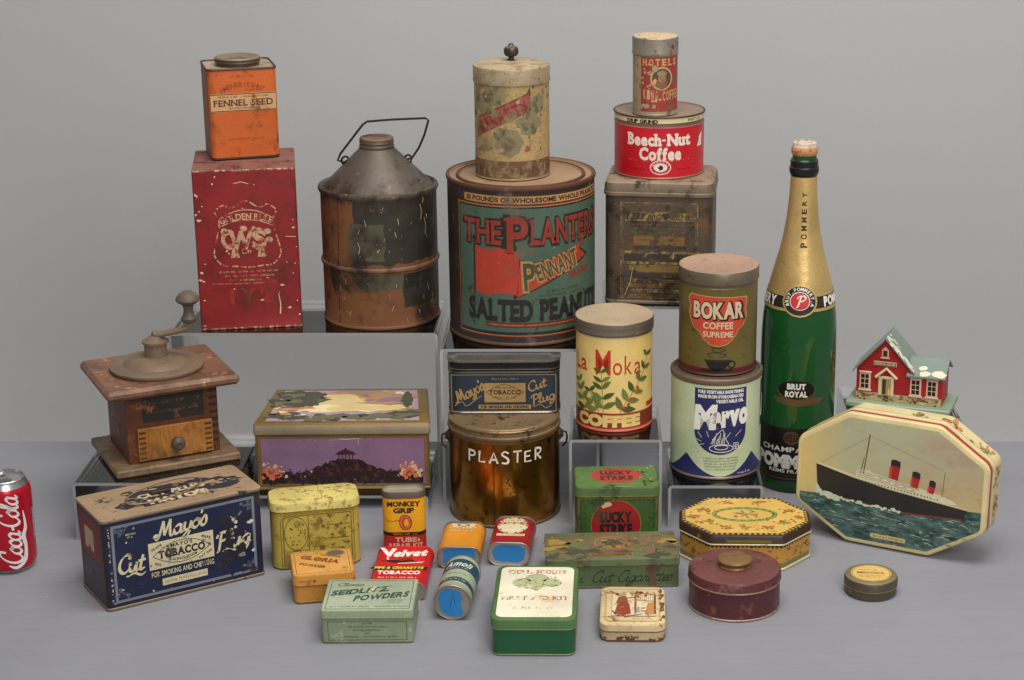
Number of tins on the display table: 32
